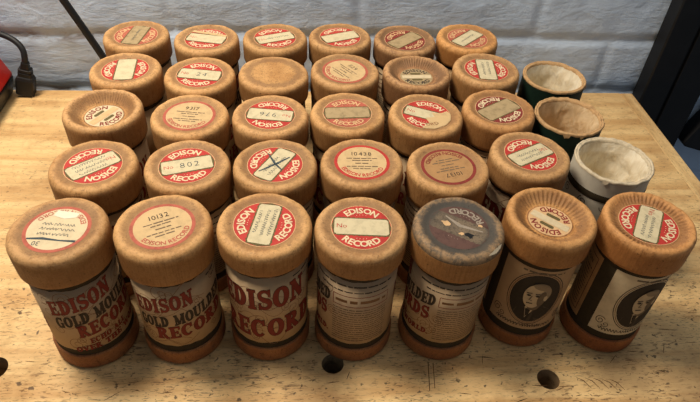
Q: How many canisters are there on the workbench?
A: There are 34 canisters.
